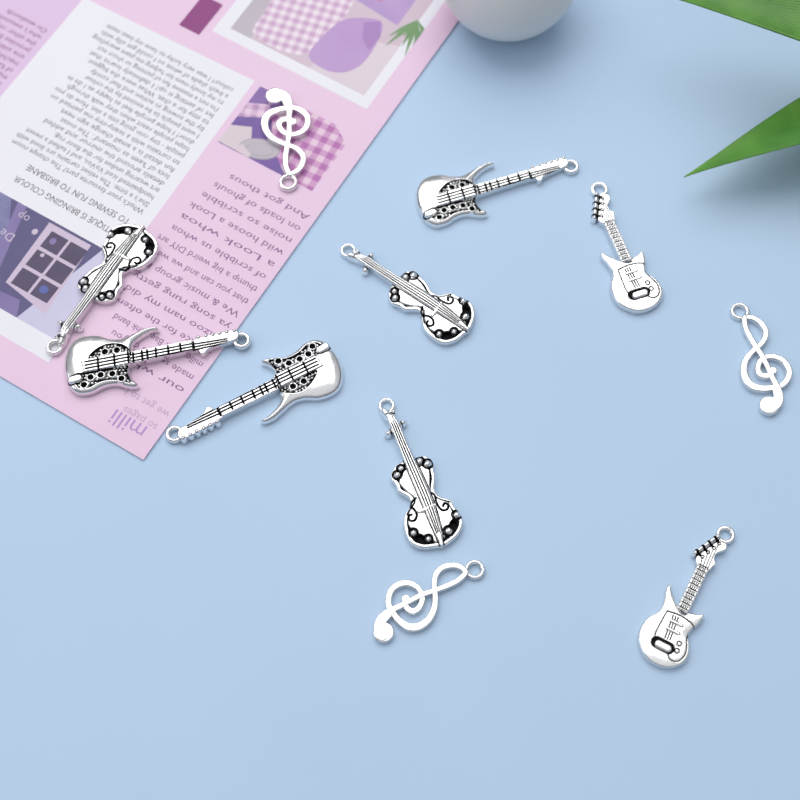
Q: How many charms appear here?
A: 11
